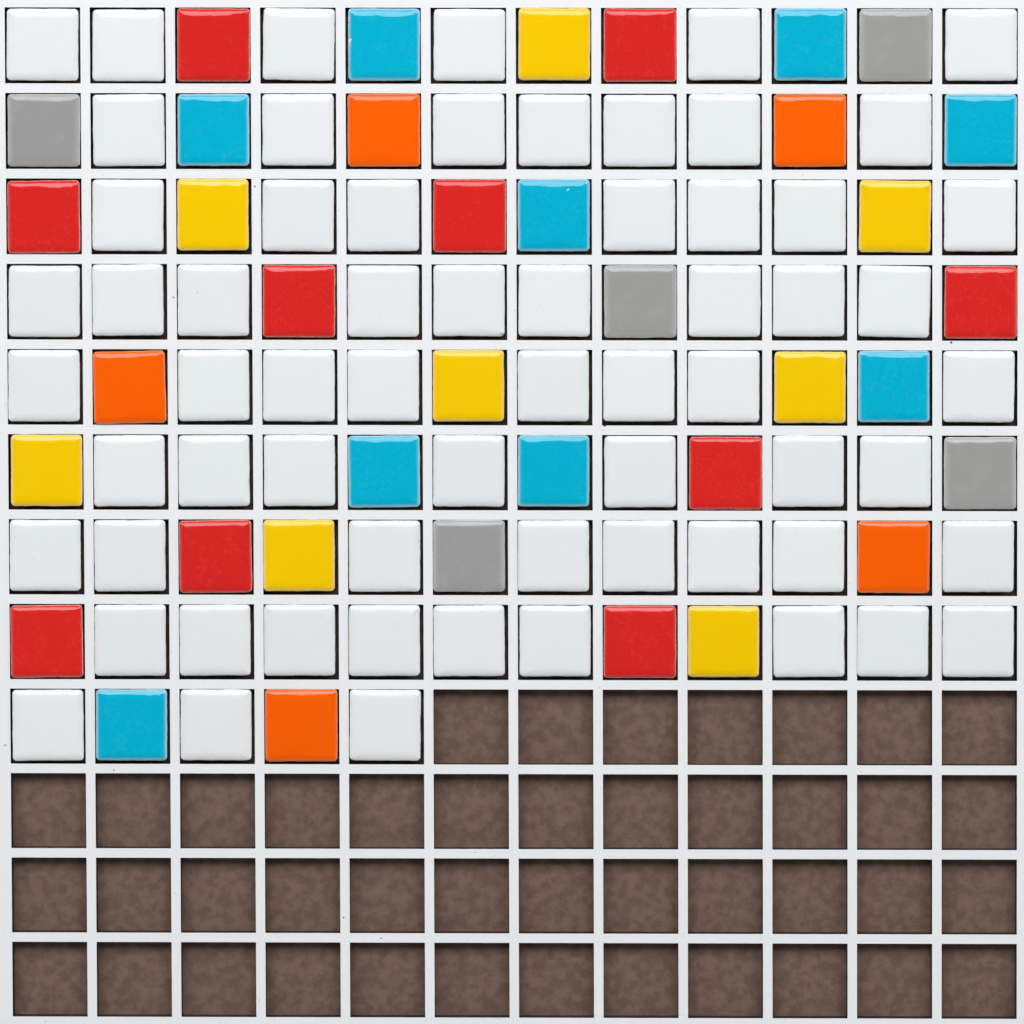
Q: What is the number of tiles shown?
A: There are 101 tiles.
